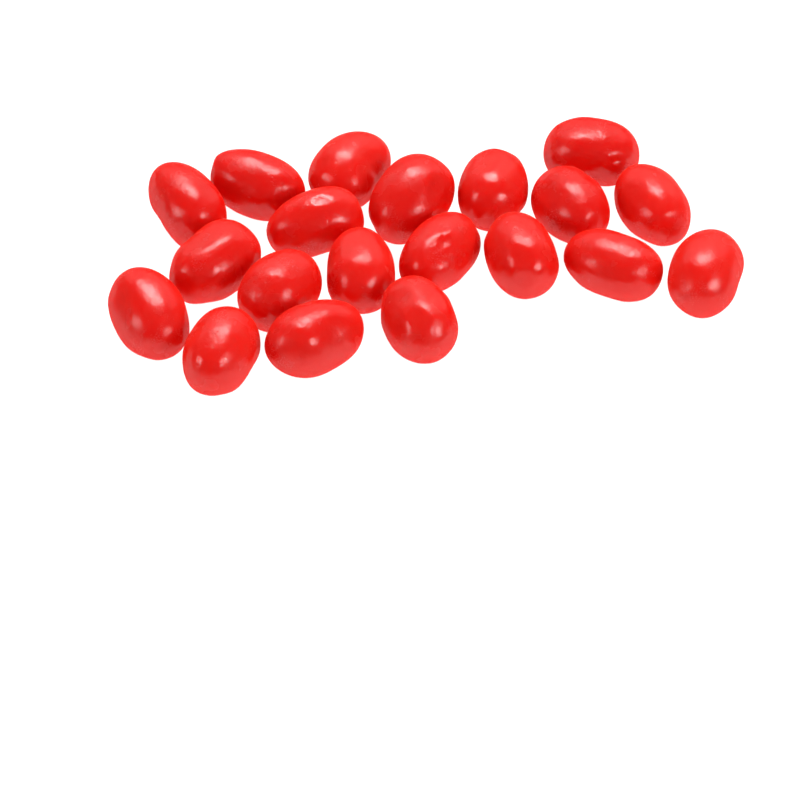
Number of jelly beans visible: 20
